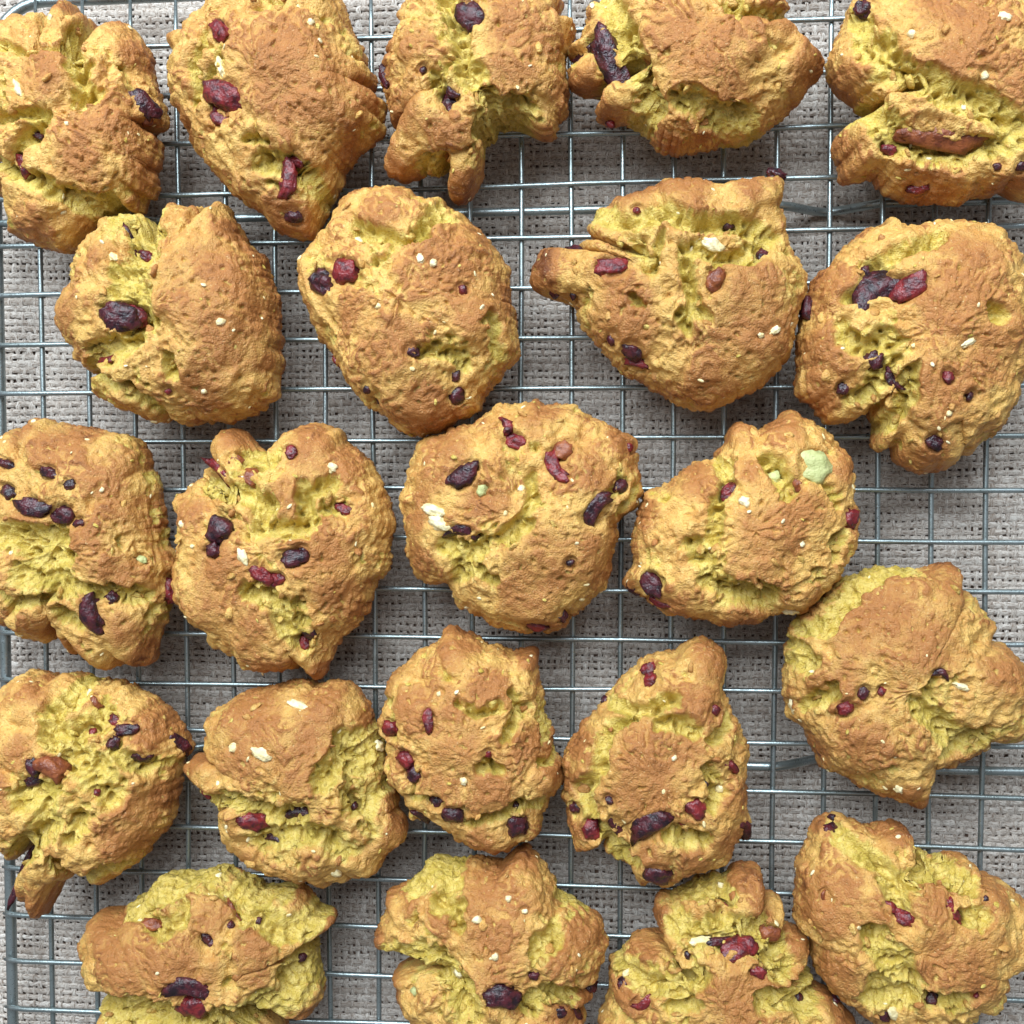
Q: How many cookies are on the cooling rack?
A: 22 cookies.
